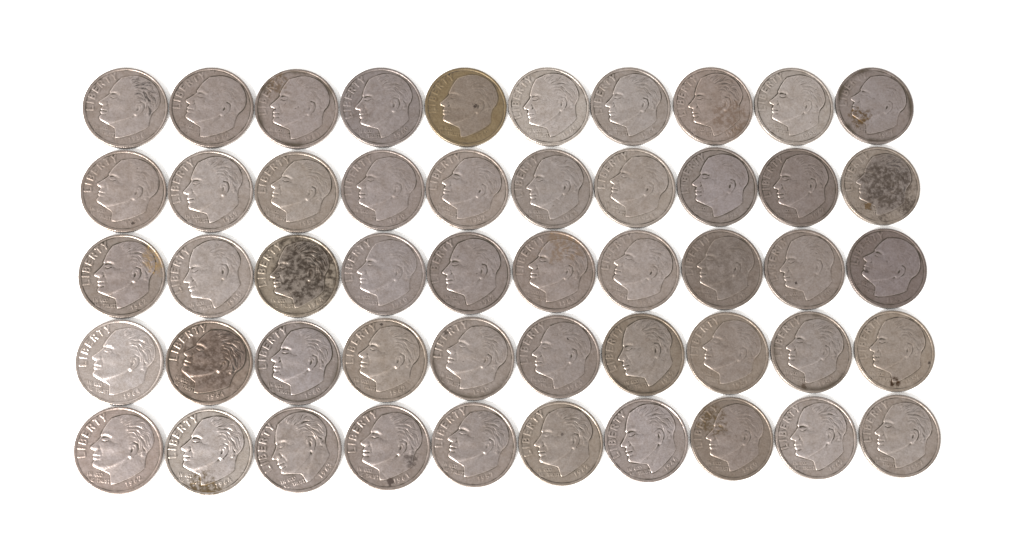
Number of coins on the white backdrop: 50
